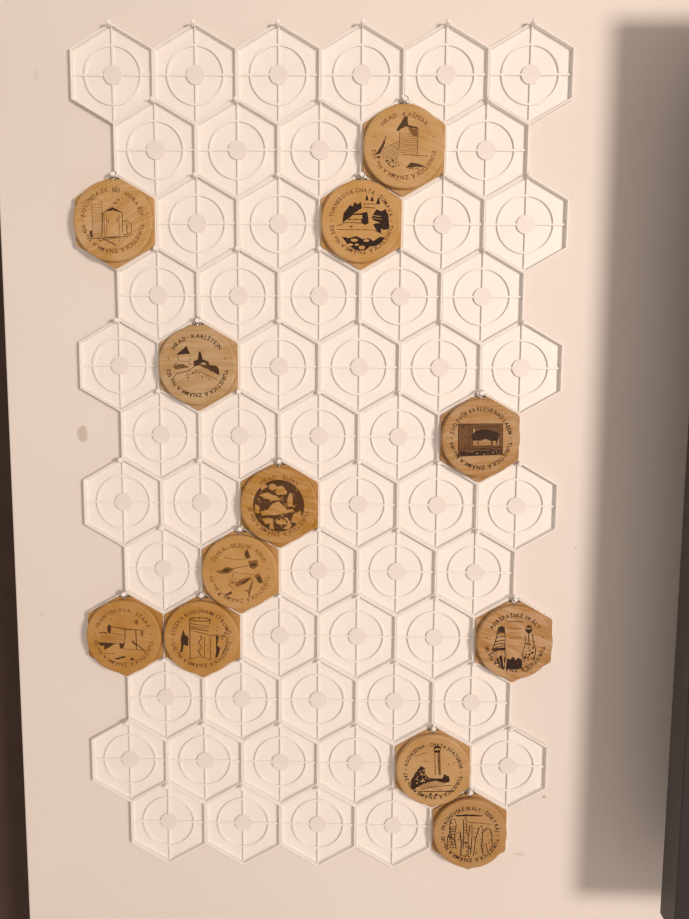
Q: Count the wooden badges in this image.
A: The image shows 12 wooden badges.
